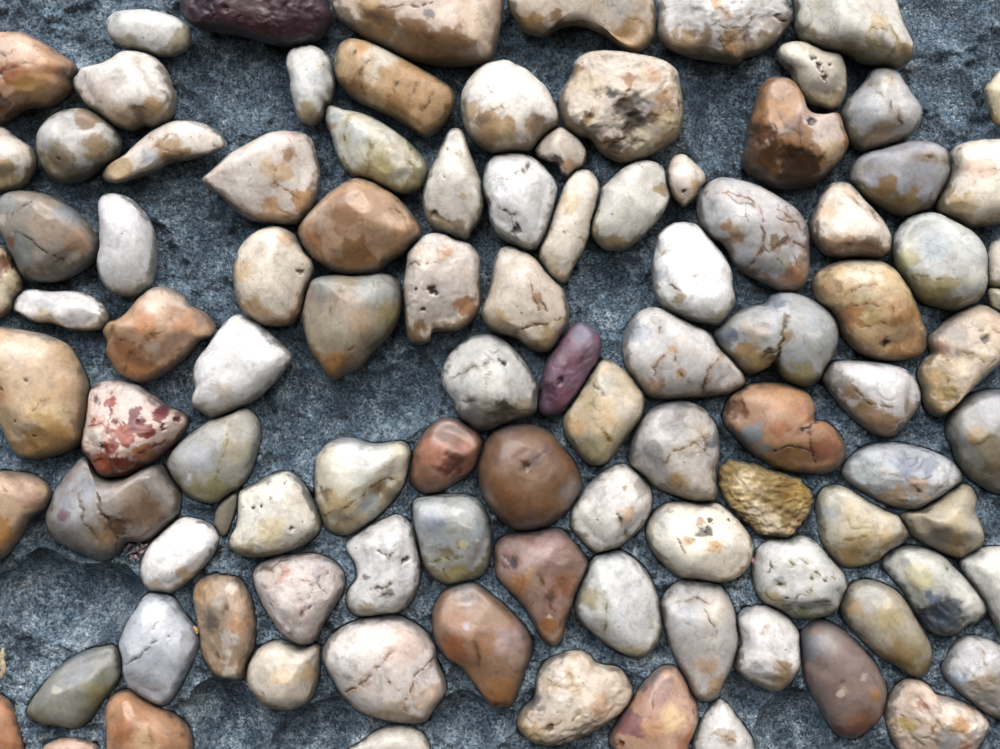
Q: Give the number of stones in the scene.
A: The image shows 101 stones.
